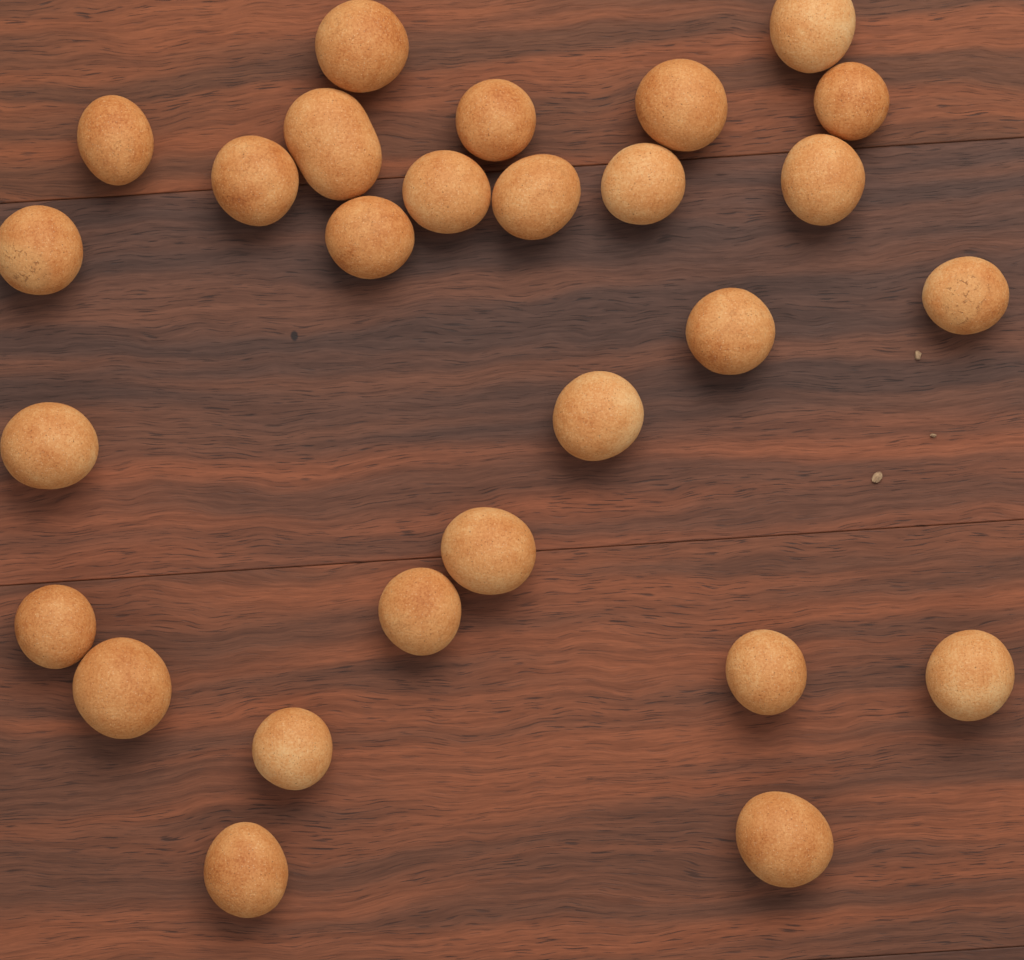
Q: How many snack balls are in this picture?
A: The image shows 27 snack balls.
